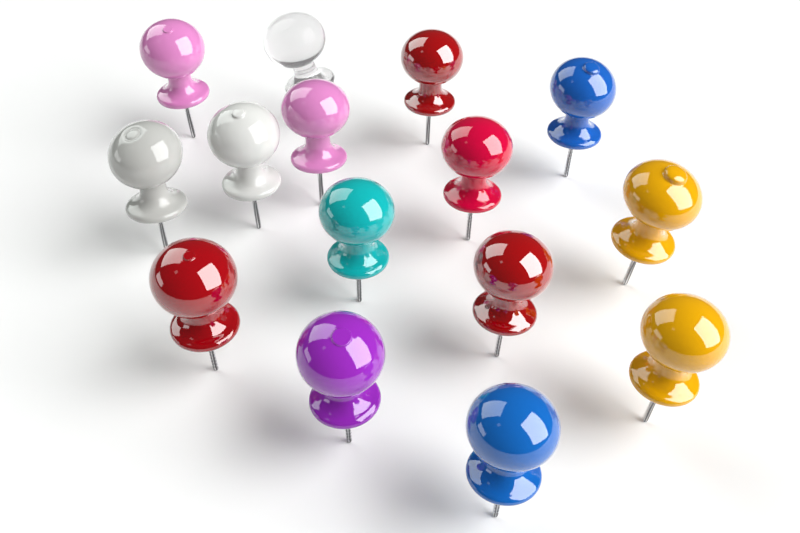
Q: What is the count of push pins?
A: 15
